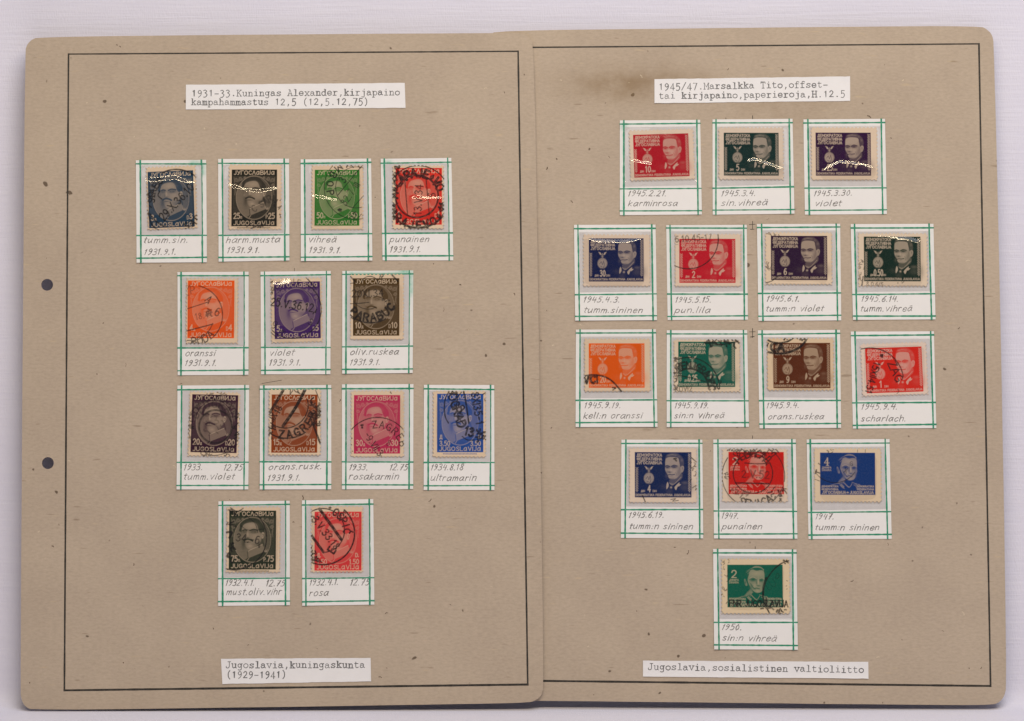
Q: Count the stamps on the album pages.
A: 28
